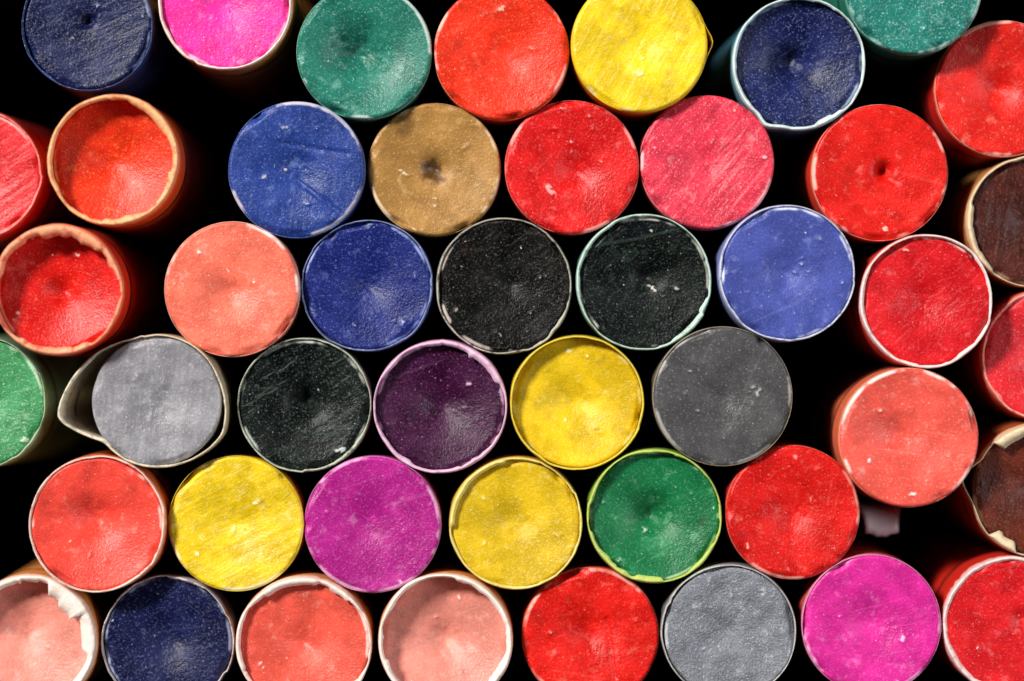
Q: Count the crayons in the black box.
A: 46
